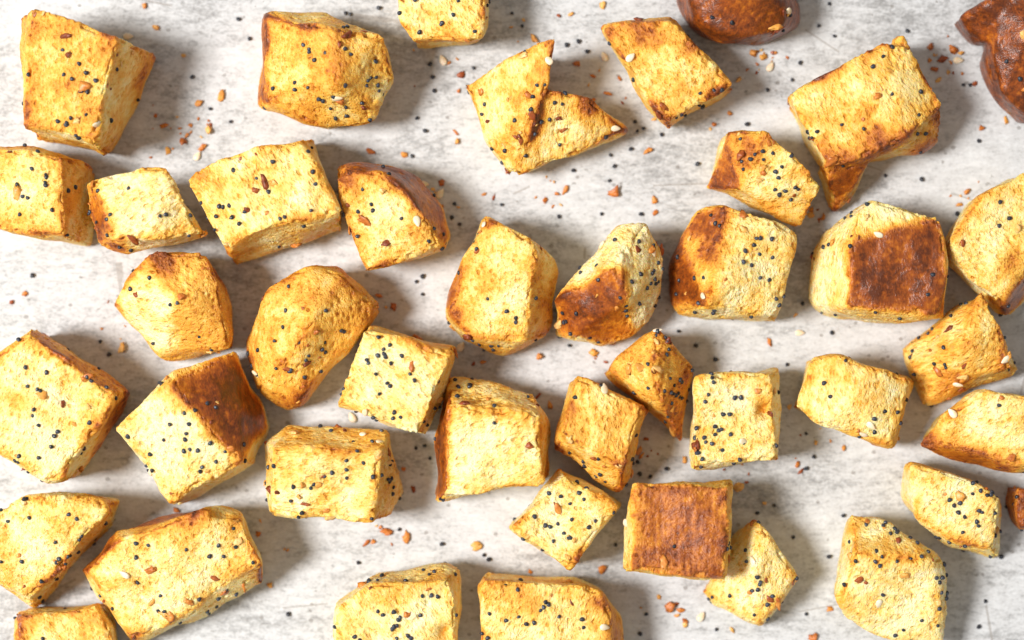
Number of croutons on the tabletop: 42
